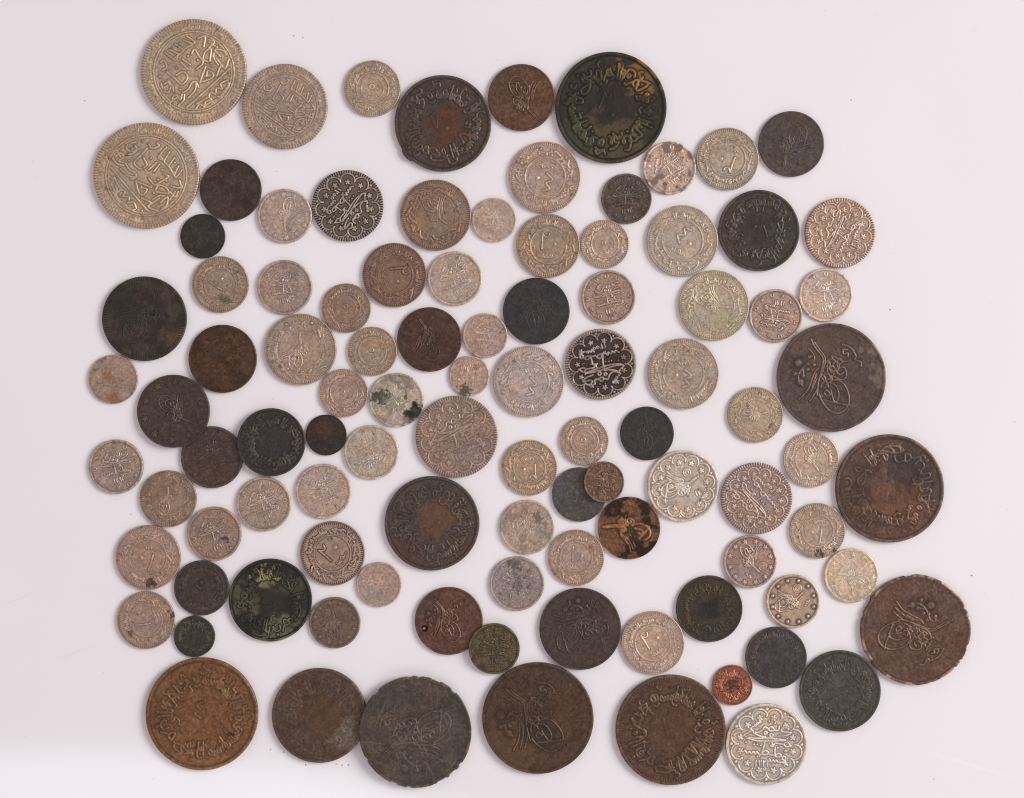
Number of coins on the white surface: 100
